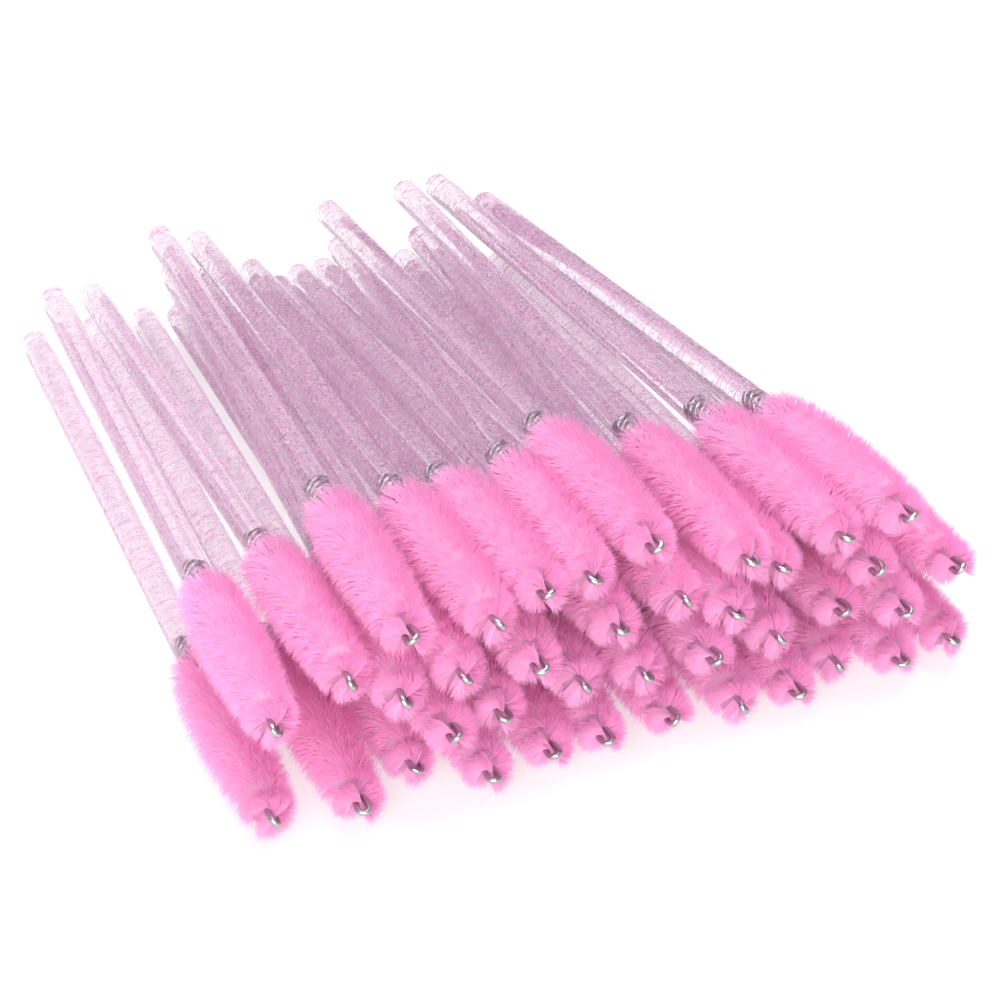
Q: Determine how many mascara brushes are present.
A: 39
